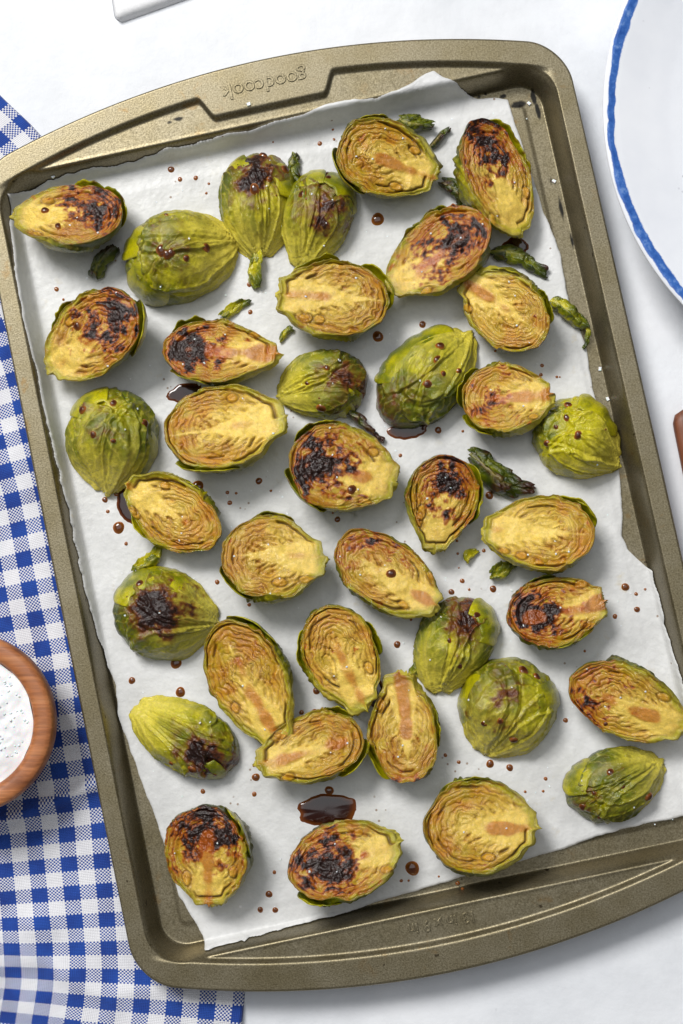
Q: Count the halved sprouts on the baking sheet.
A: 37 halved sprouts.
